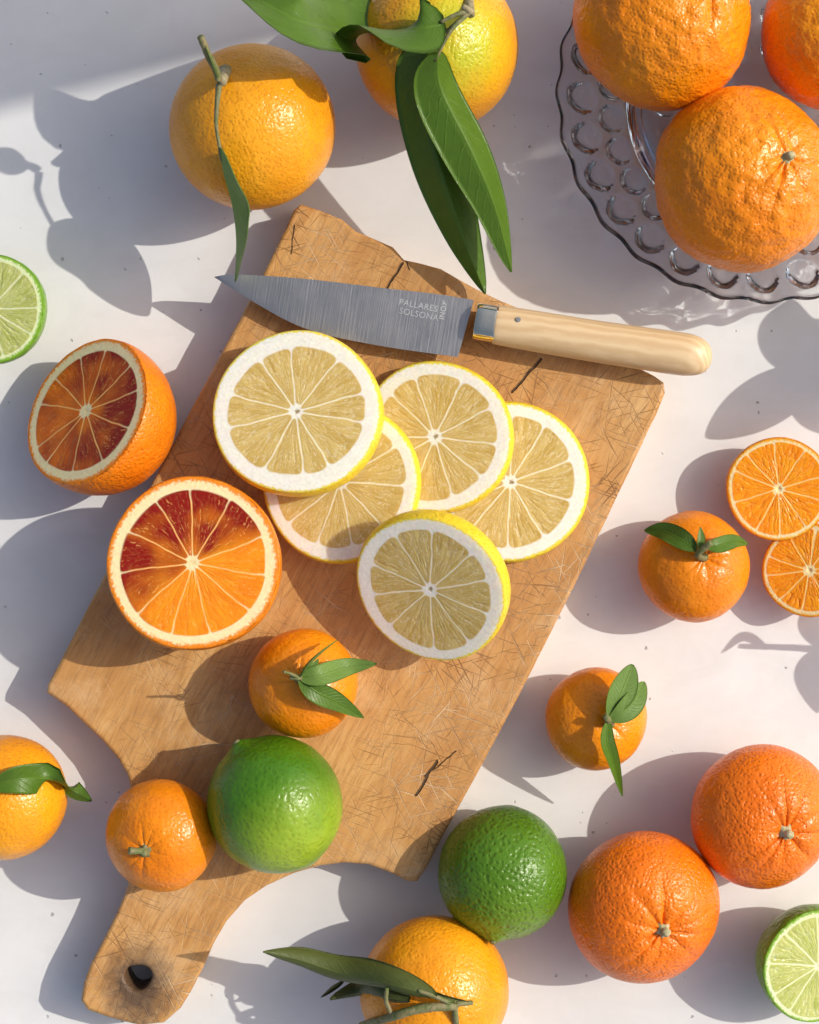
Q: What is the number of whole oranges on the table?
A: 13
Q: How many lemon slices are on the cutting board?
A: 5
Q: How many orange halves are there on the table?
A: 4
